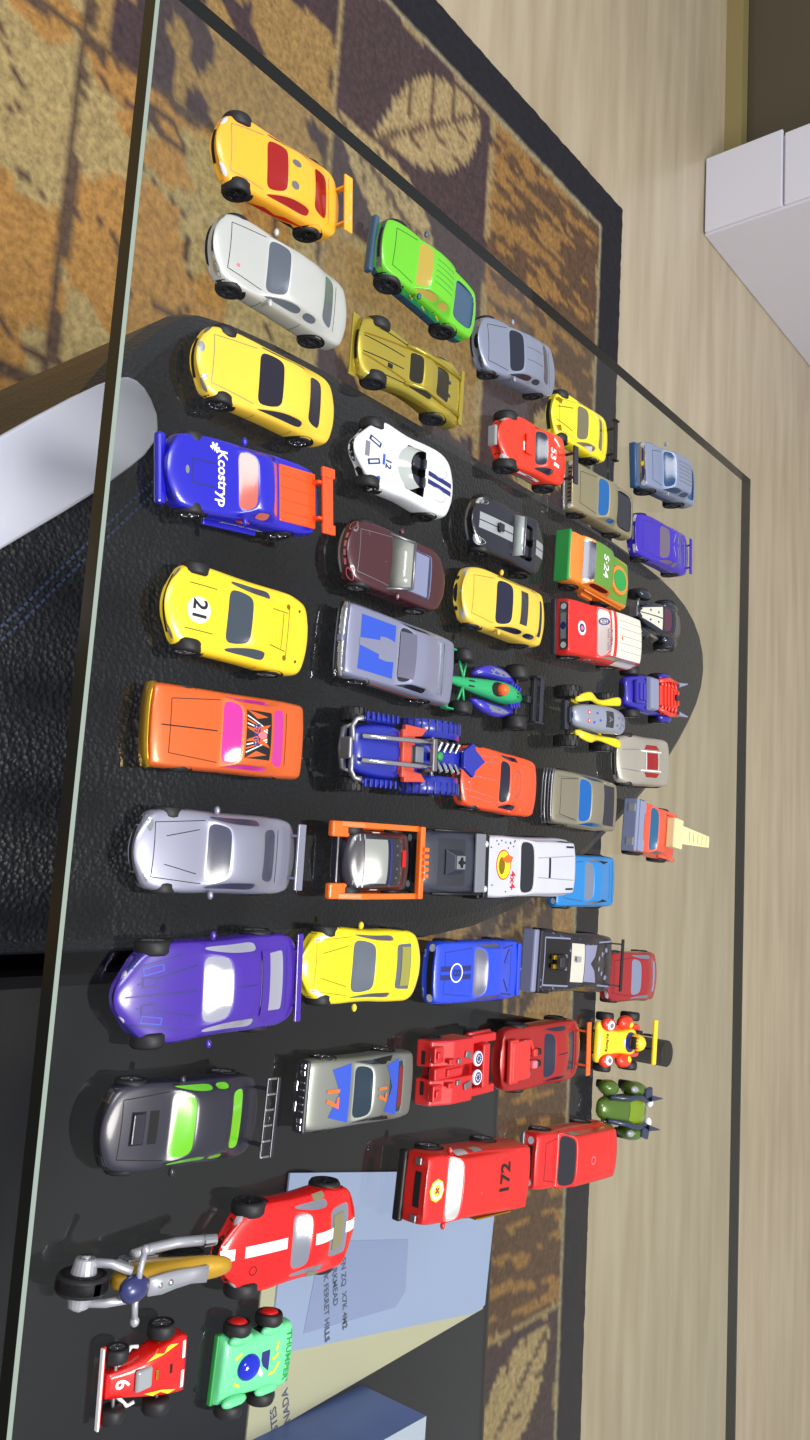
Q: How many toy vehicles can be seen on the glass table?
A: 52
